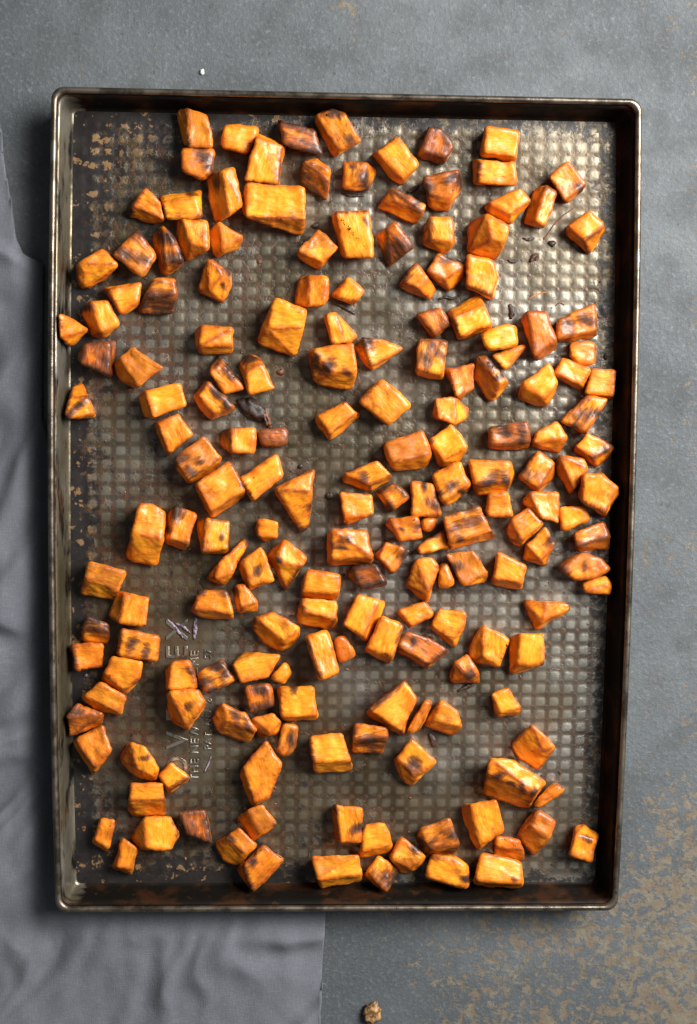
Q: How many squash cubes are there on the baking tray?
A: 186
